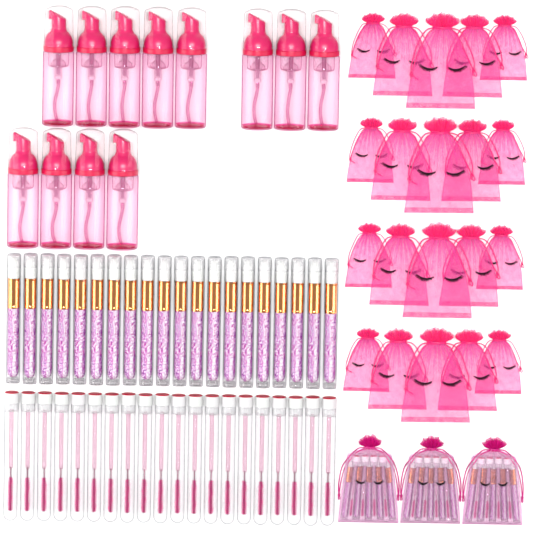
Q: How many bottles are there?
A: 12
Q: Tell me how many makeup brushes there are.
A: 35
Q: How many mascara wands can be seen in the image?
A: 32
